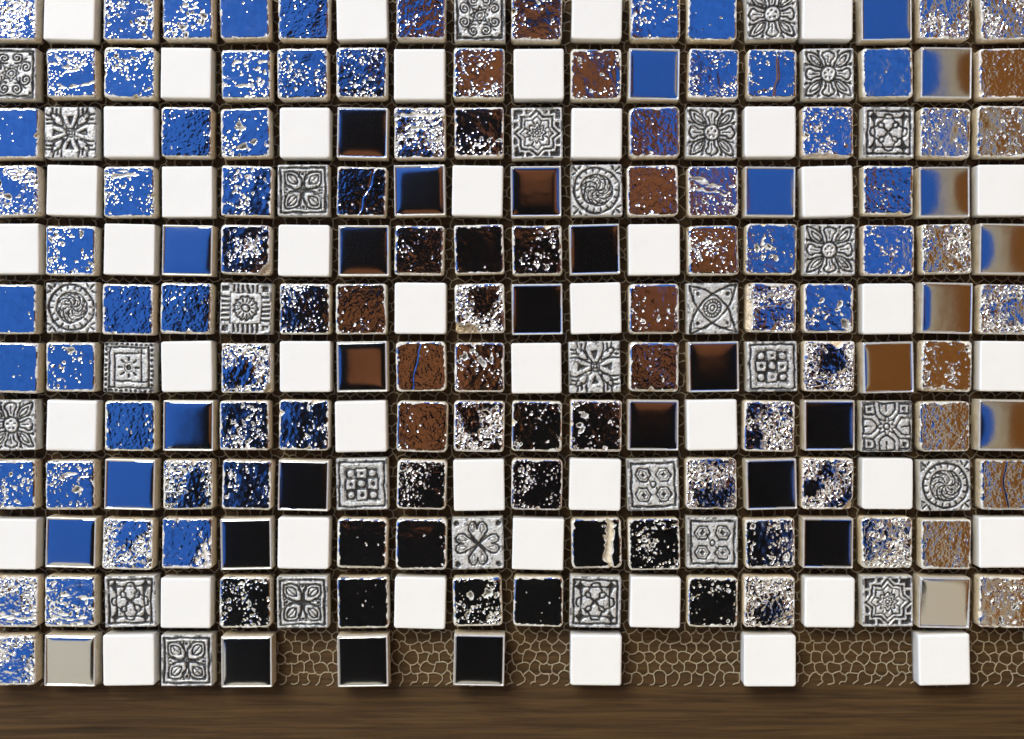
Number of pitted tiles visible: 102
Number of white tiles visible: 45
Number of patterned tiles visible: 29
